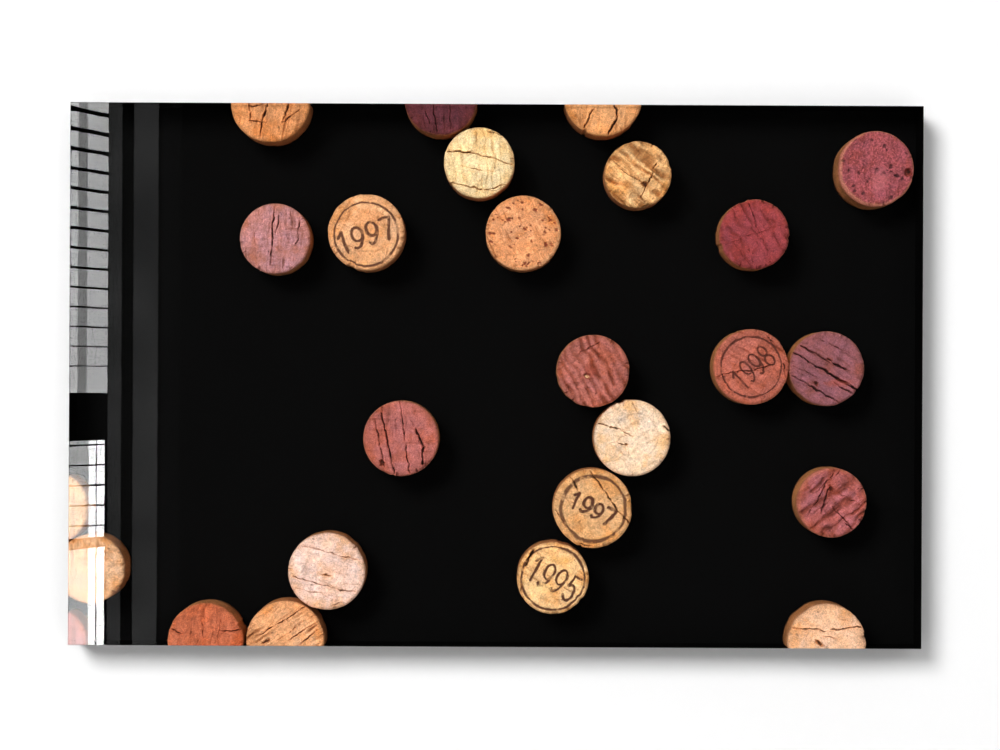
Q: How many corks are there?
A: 25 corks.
